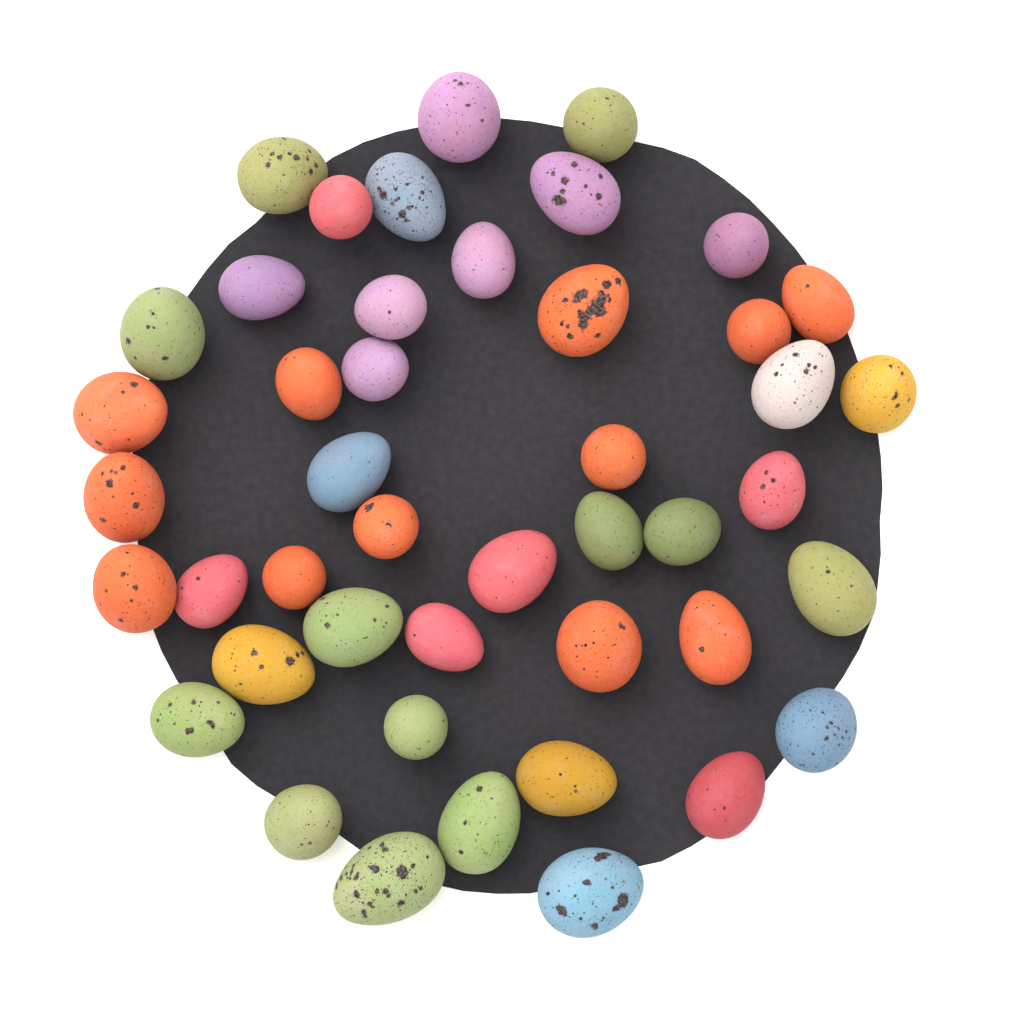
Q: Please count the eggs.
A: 45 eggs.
